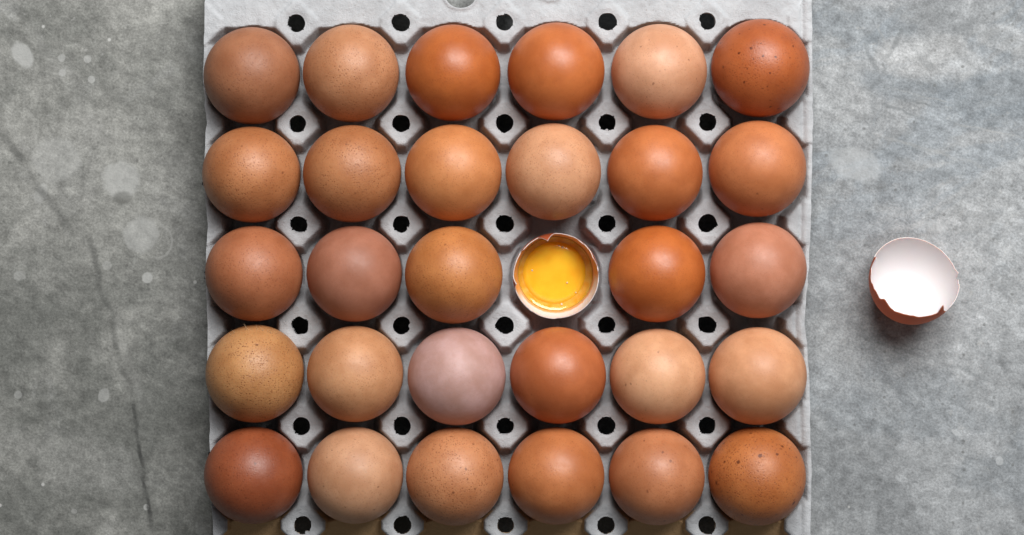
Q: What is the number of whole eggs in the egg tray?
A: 29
